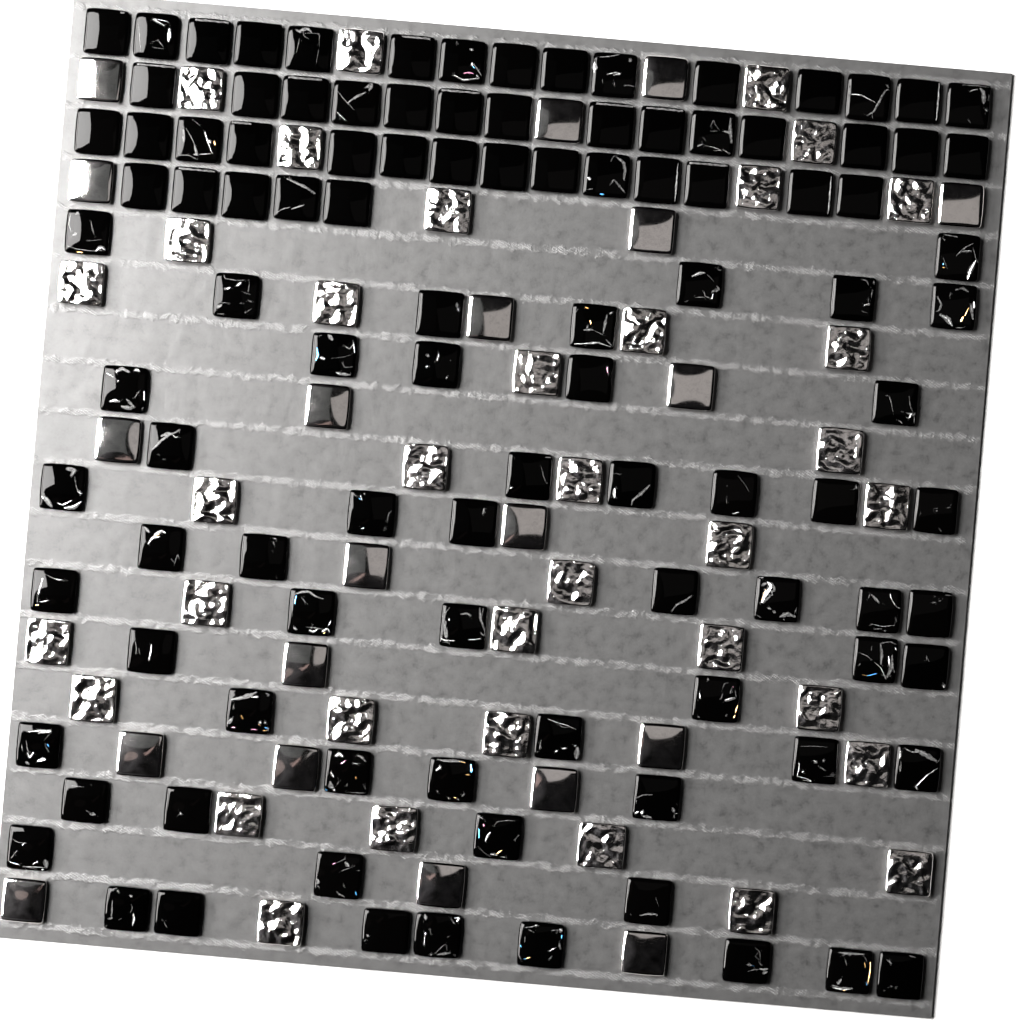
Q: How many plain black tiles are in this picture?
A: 37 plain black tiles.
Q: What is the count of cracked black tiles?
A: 68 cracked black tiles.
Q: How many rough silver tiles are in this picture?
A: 36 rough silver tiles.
